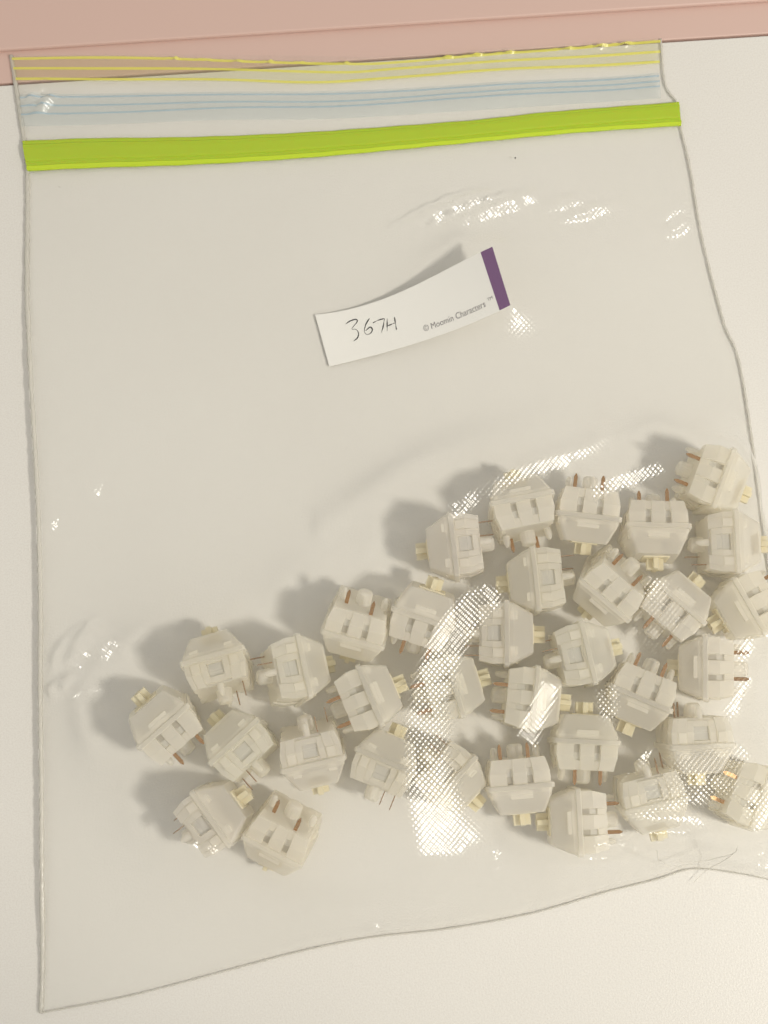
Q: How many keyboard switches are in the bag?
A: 34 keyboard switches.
